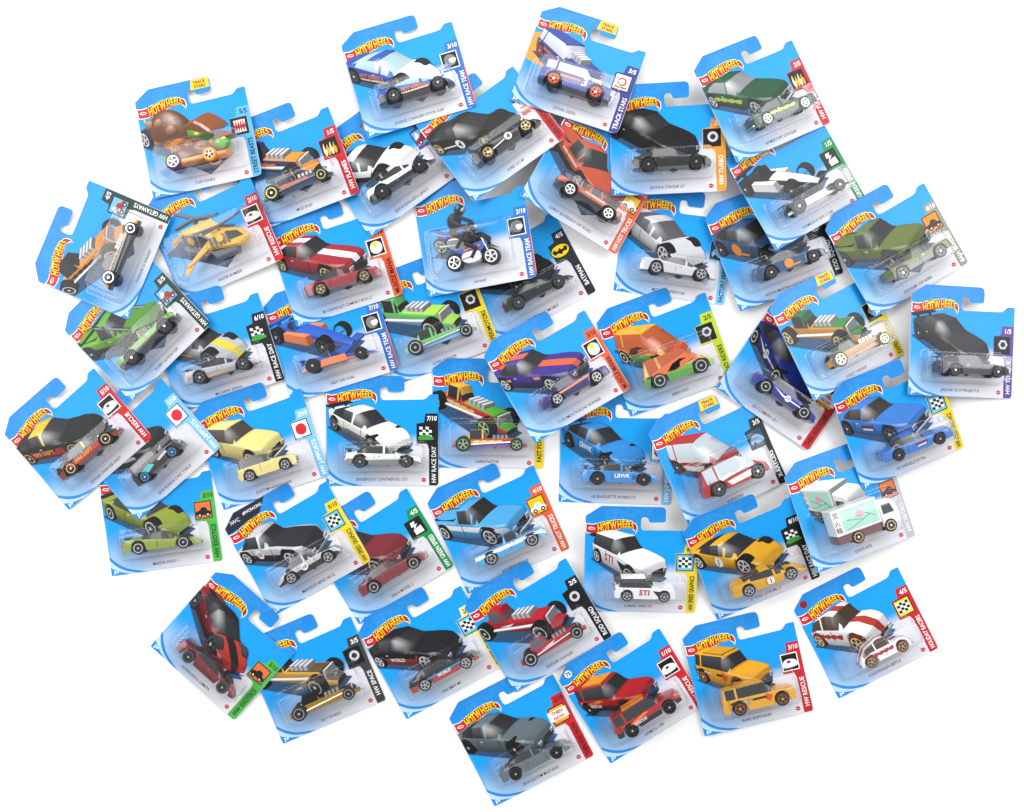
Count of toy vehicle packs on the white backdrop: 50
